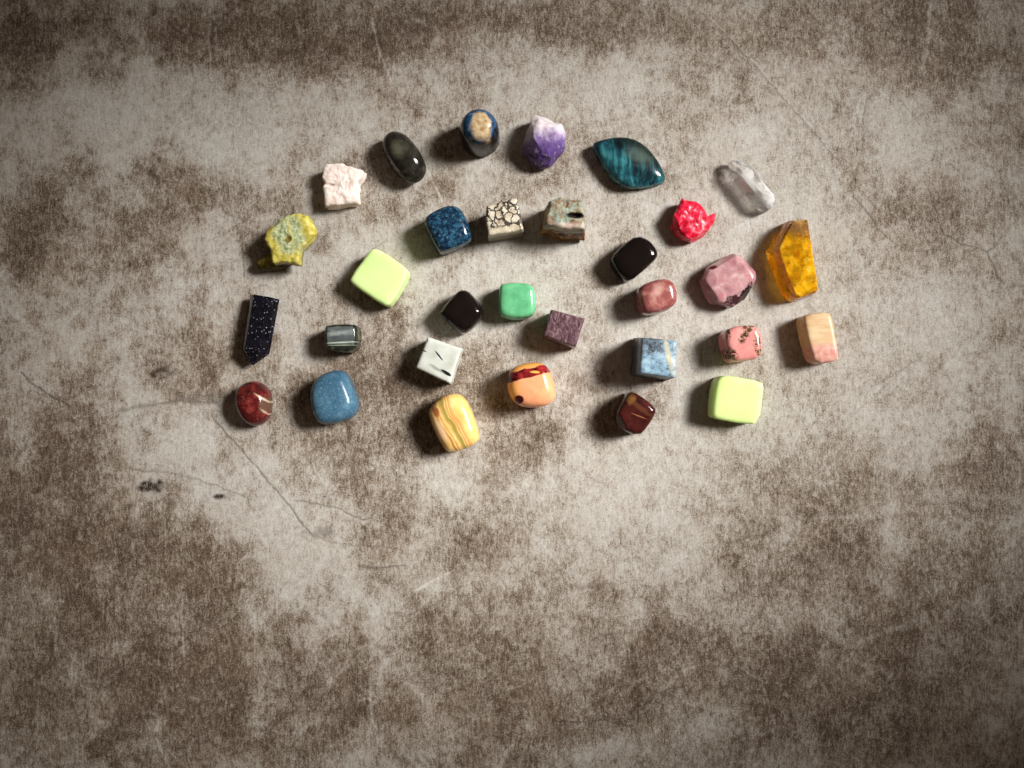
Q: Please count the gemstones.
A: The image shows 31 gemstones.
